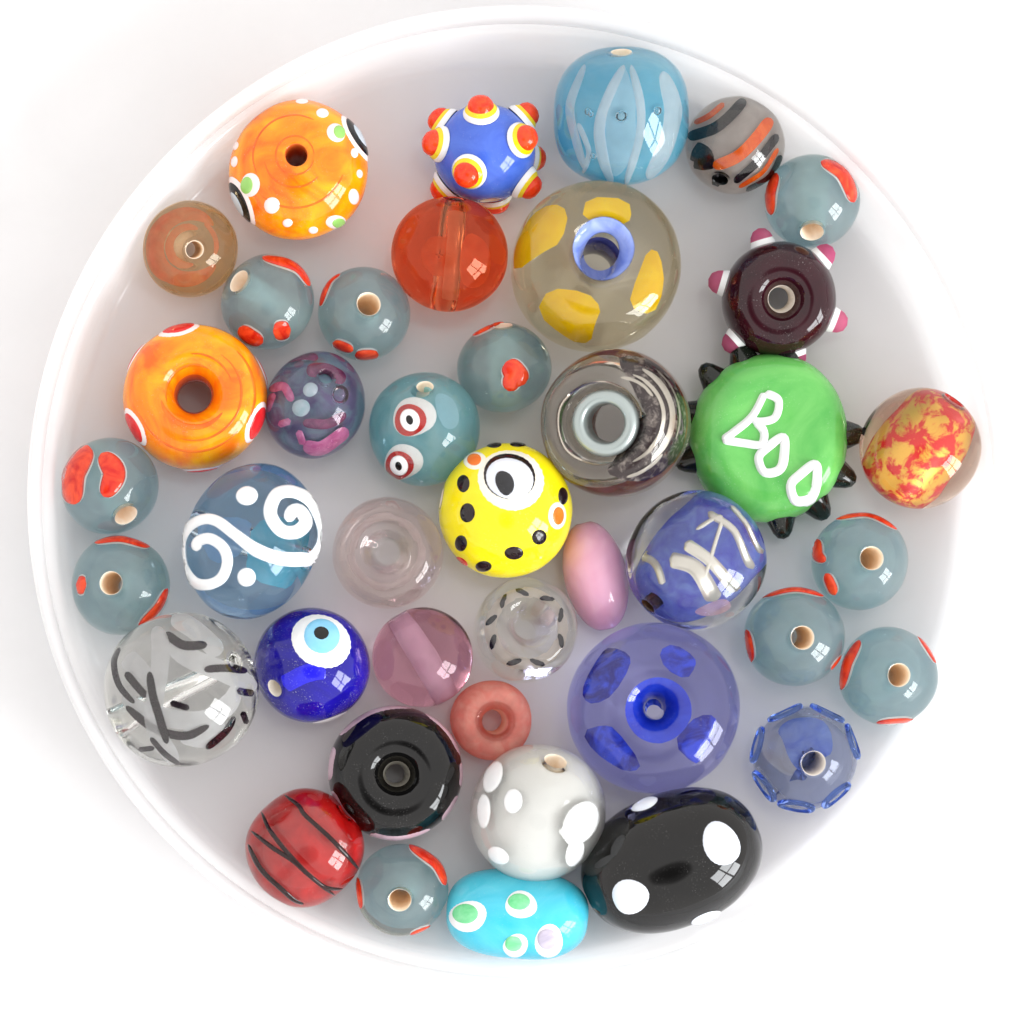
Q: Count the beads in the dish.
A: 41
